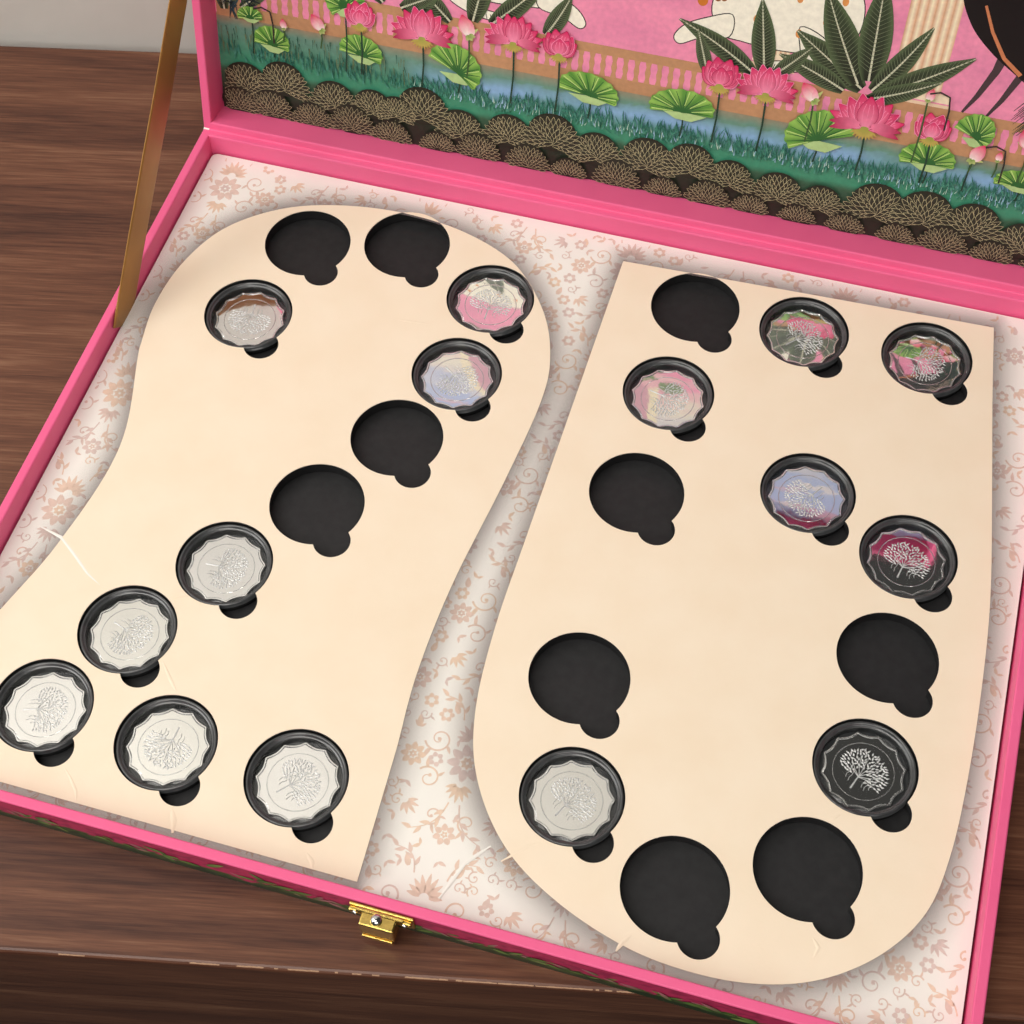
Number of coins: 15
